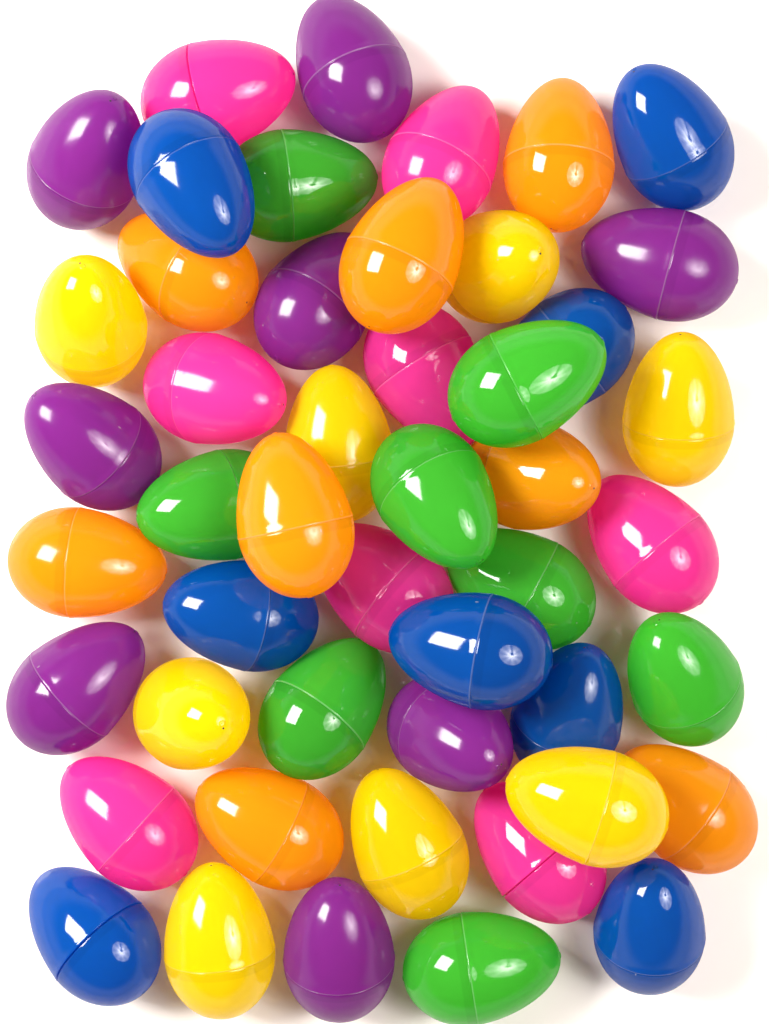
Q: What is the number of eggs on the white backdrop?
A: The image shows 48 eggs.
